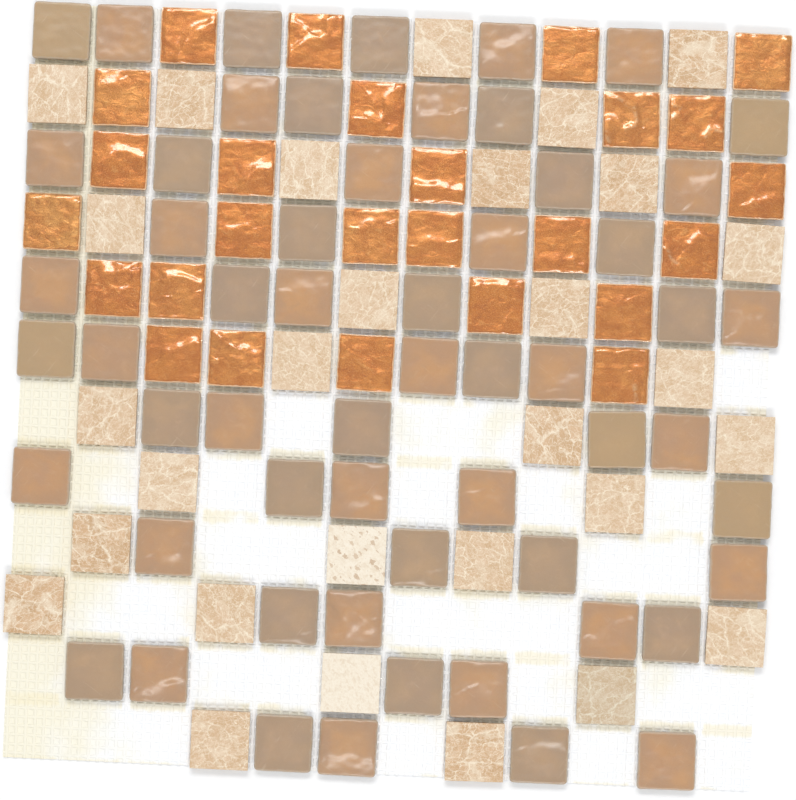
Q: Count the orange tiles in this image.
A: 26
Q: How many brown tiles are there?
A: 57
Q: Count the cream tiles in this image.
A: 29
